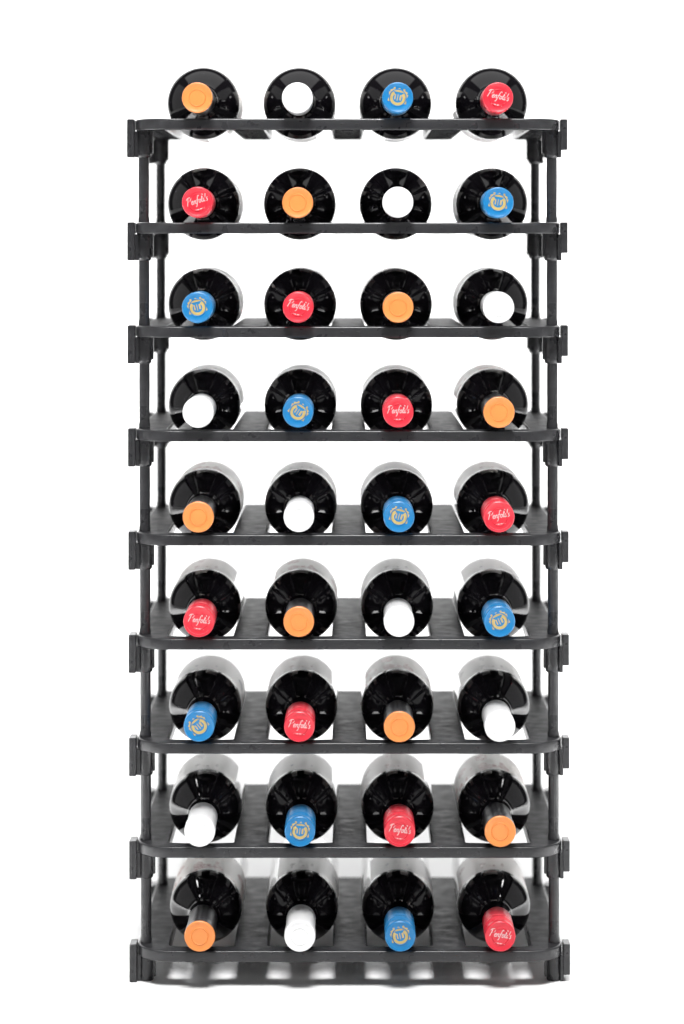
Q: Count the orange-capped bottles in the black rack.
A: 9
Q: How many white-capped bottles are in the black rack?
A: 9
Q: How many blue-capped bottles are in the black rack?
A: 9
